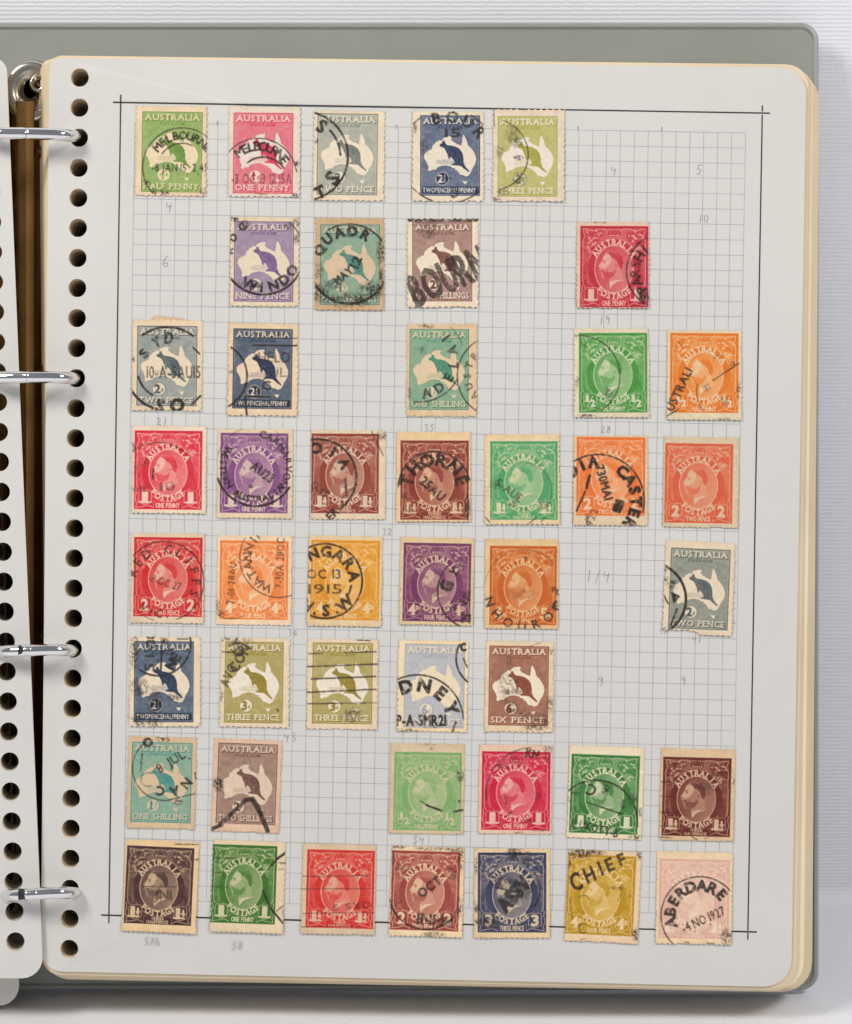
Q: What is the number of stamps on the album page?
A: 45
